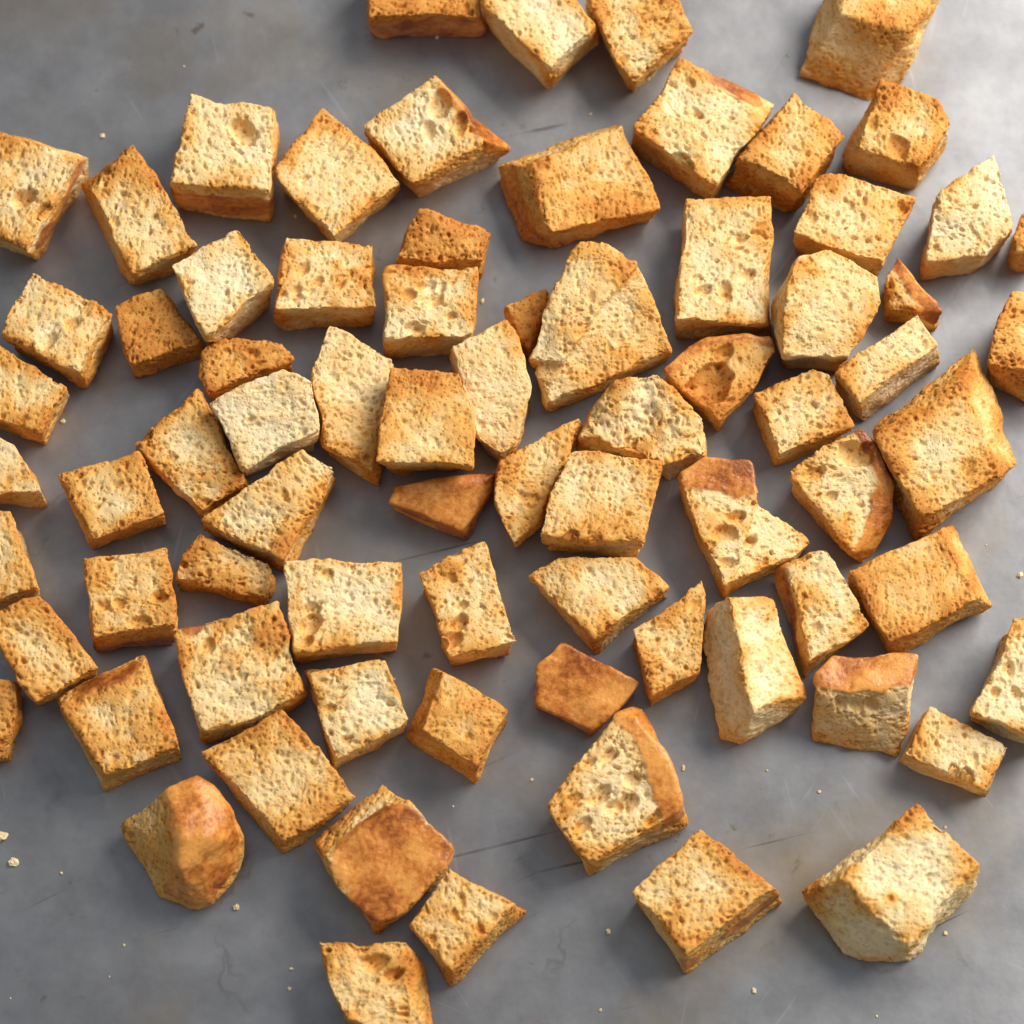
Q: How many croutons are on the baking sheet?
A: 76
